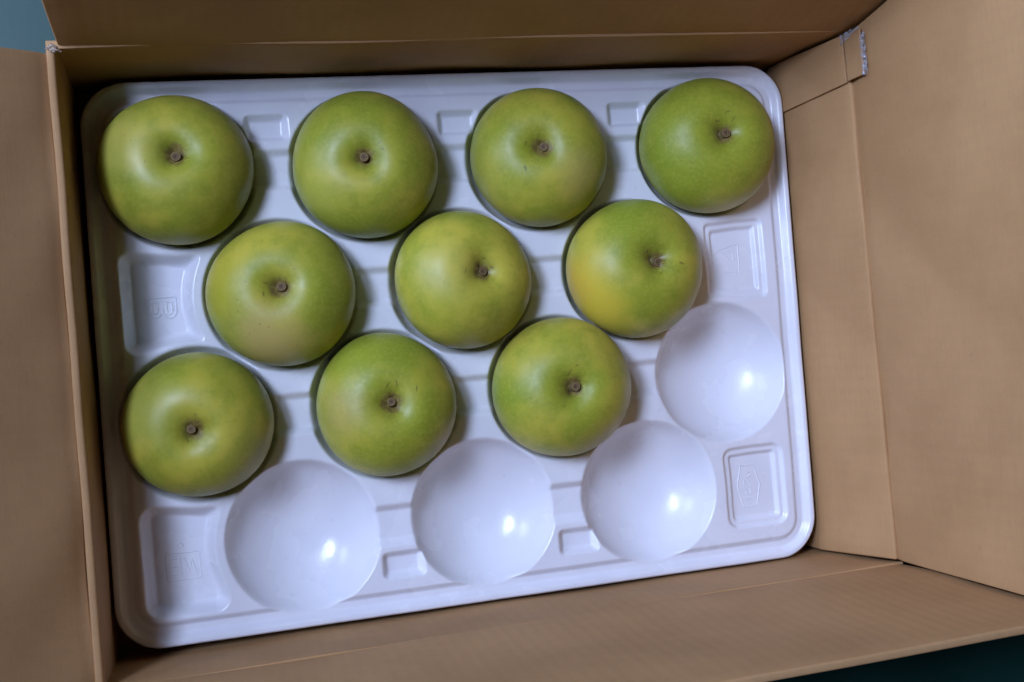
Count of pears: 10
